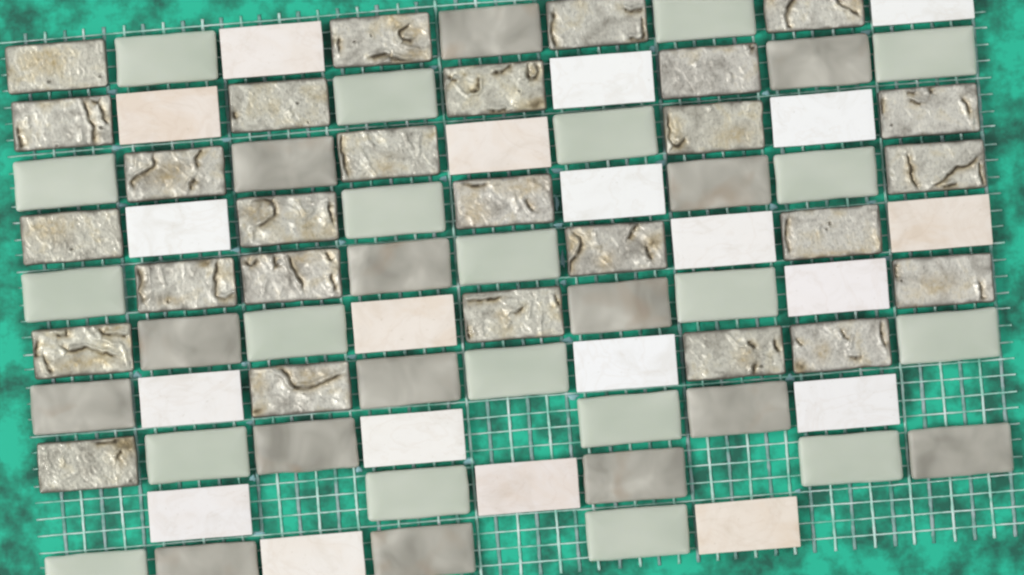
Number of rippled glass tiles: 27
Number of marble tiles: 20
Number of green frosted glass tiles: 20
